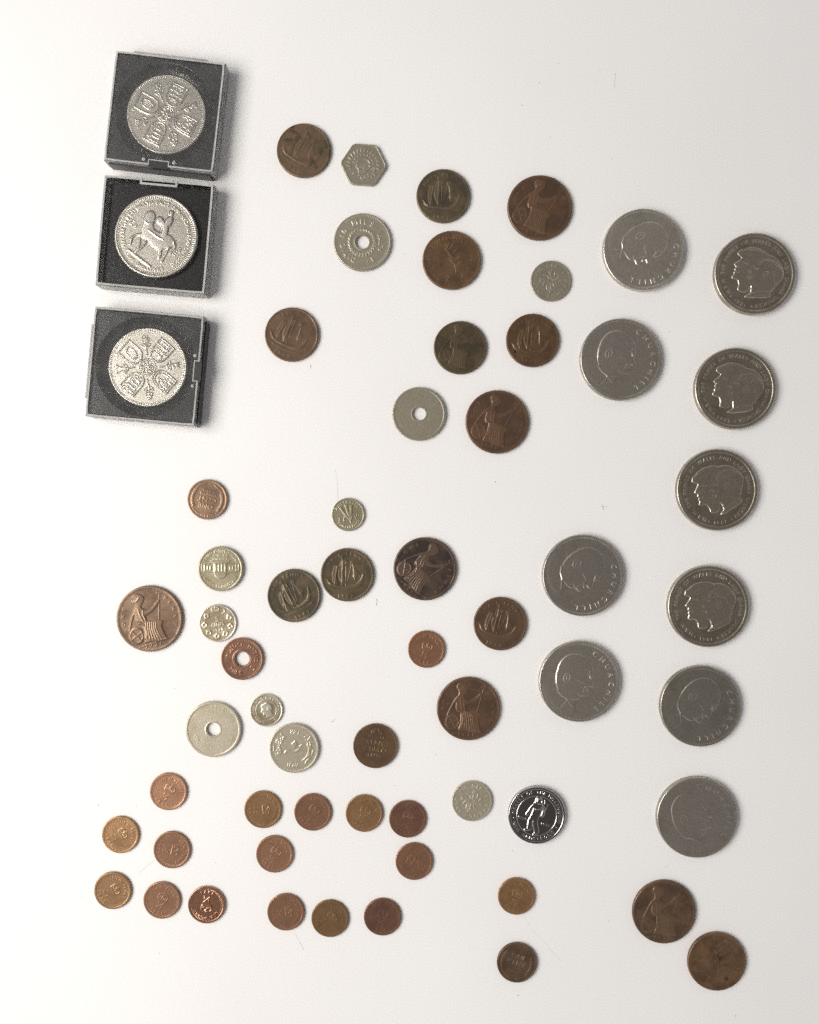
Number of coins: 62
